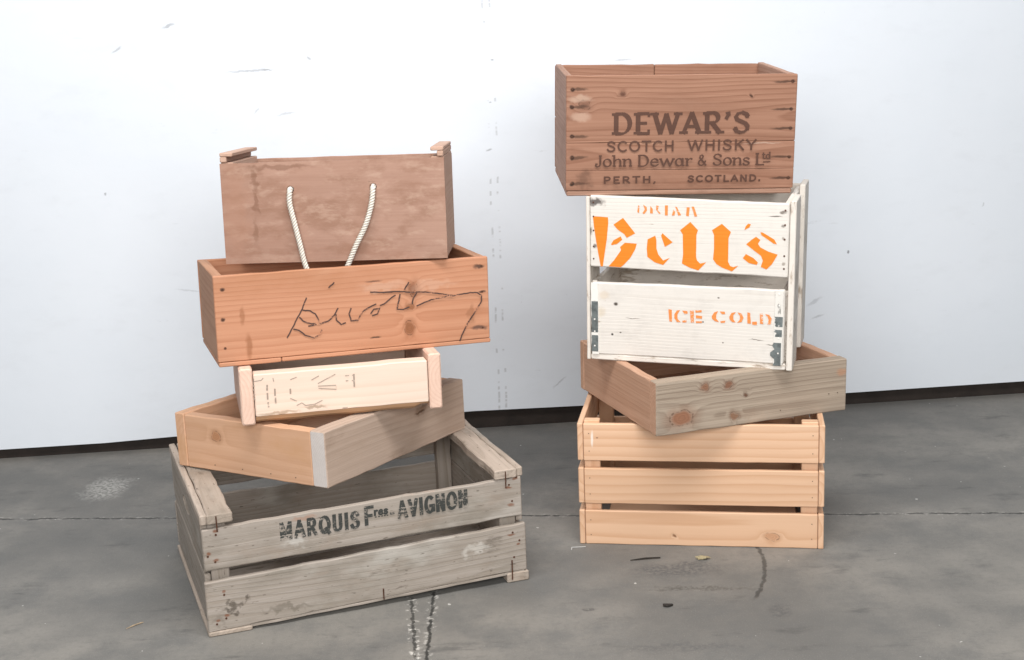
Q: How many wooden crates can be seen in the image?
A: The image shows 9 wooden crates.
